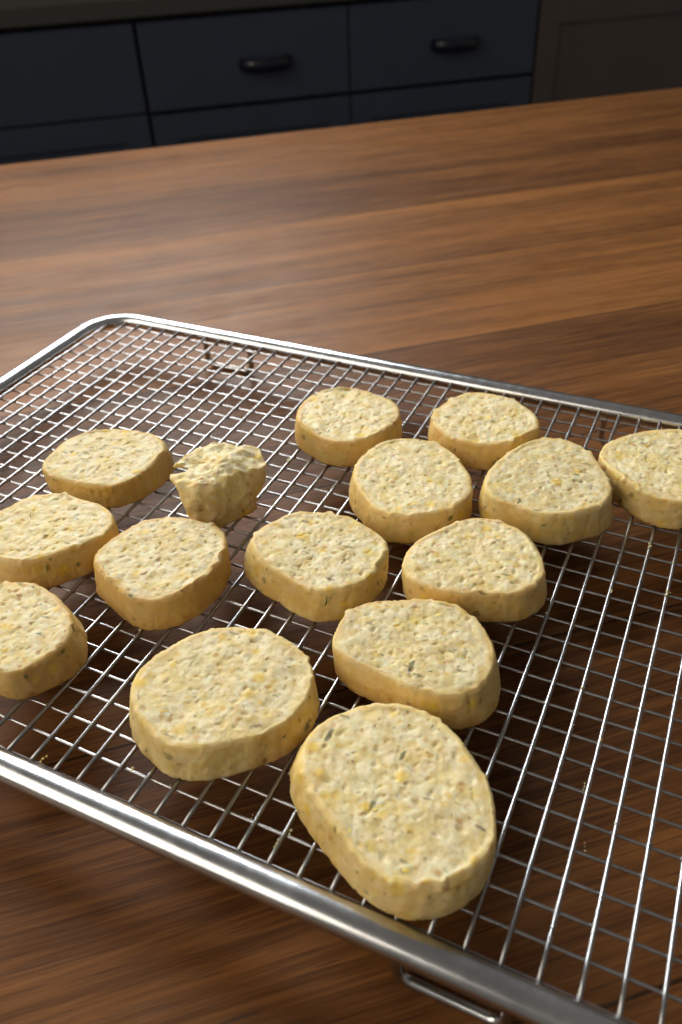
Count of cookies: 15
